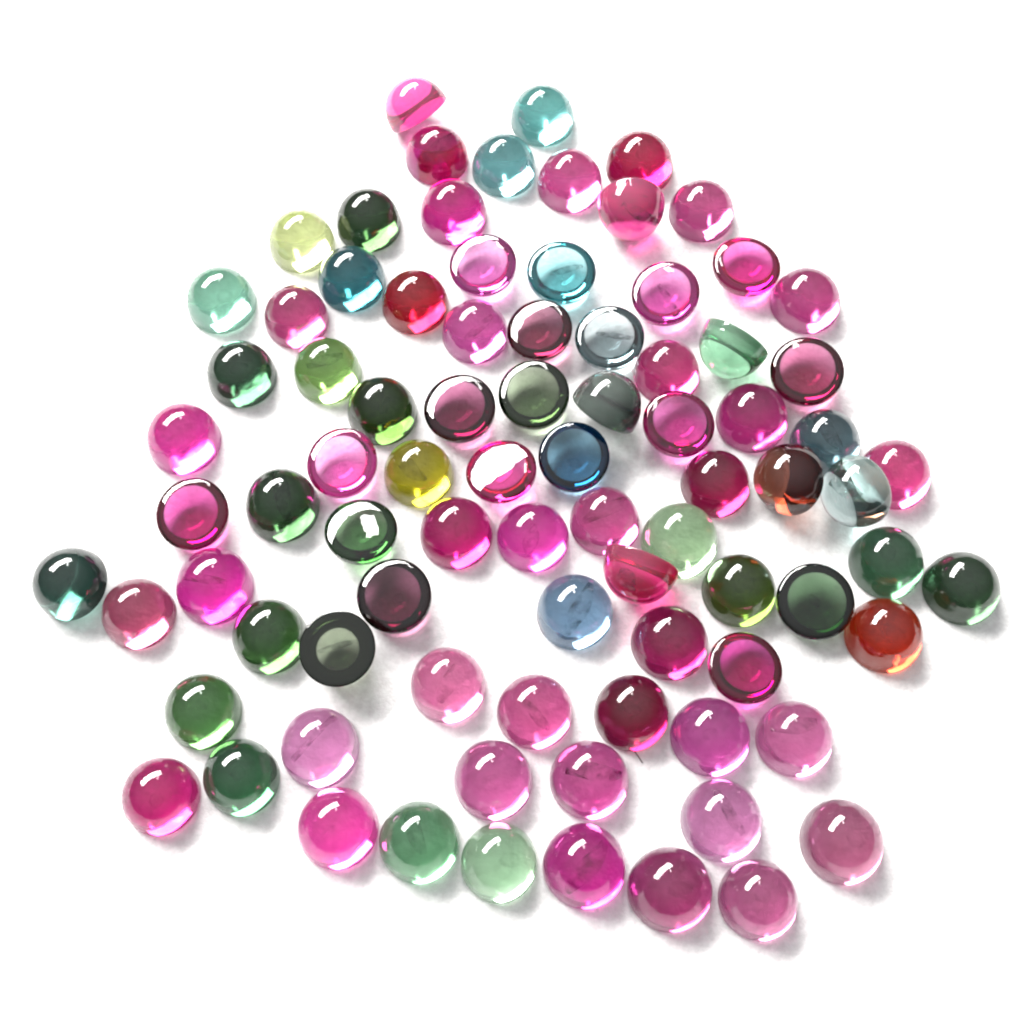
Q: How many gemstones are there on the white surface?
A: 85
